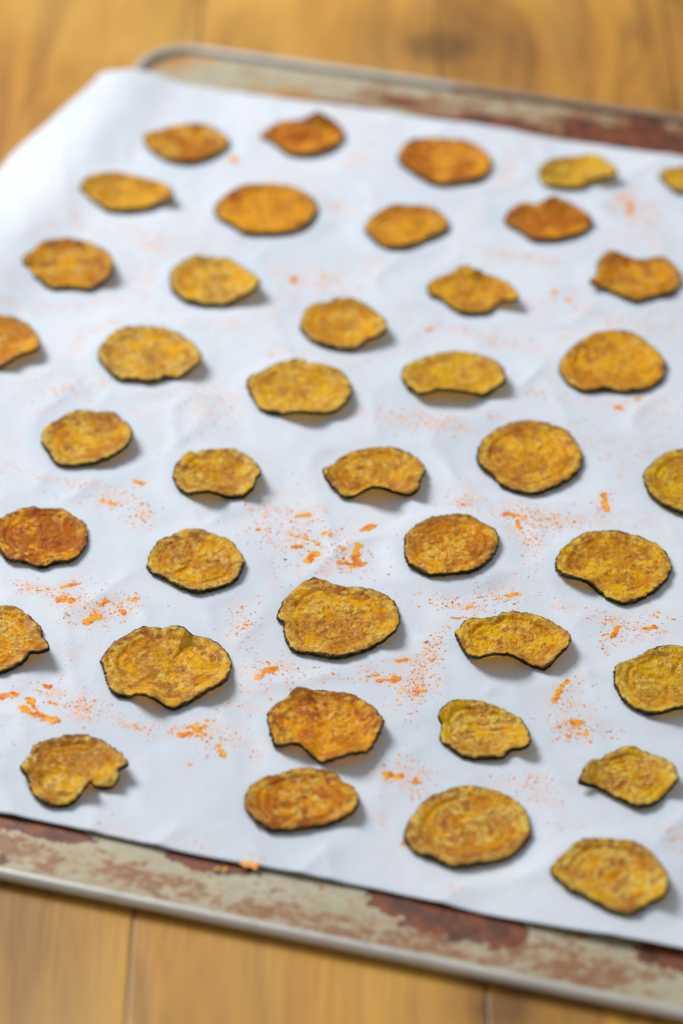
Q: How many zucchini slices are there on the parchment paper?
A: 40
